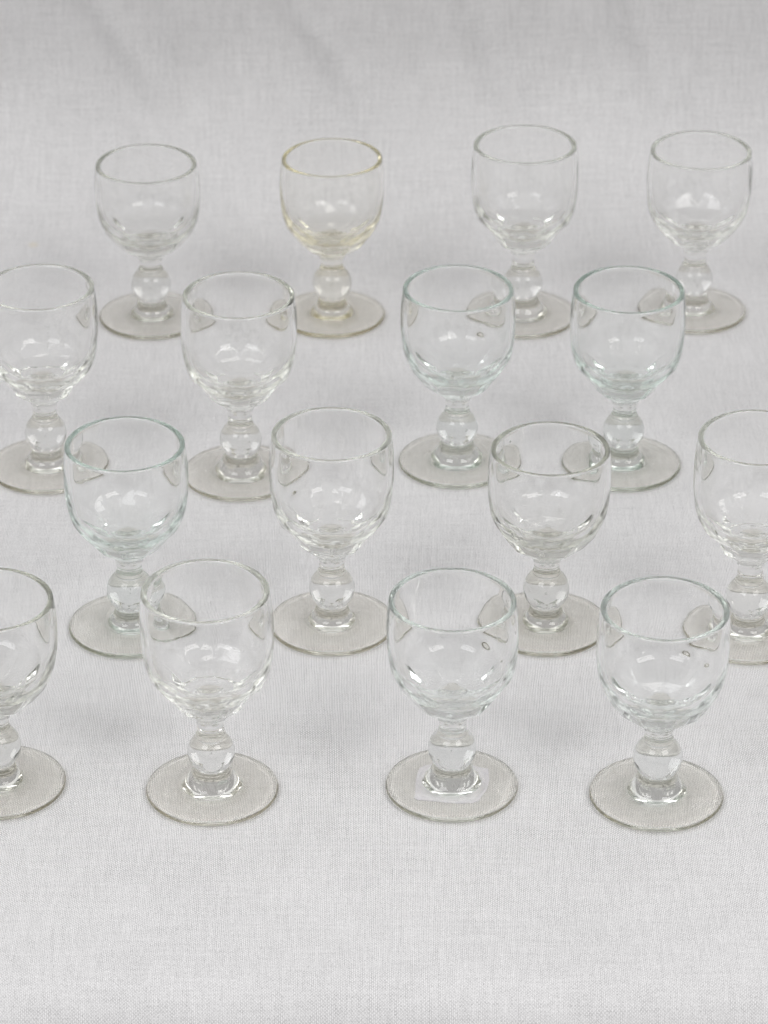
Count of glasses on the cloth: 16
